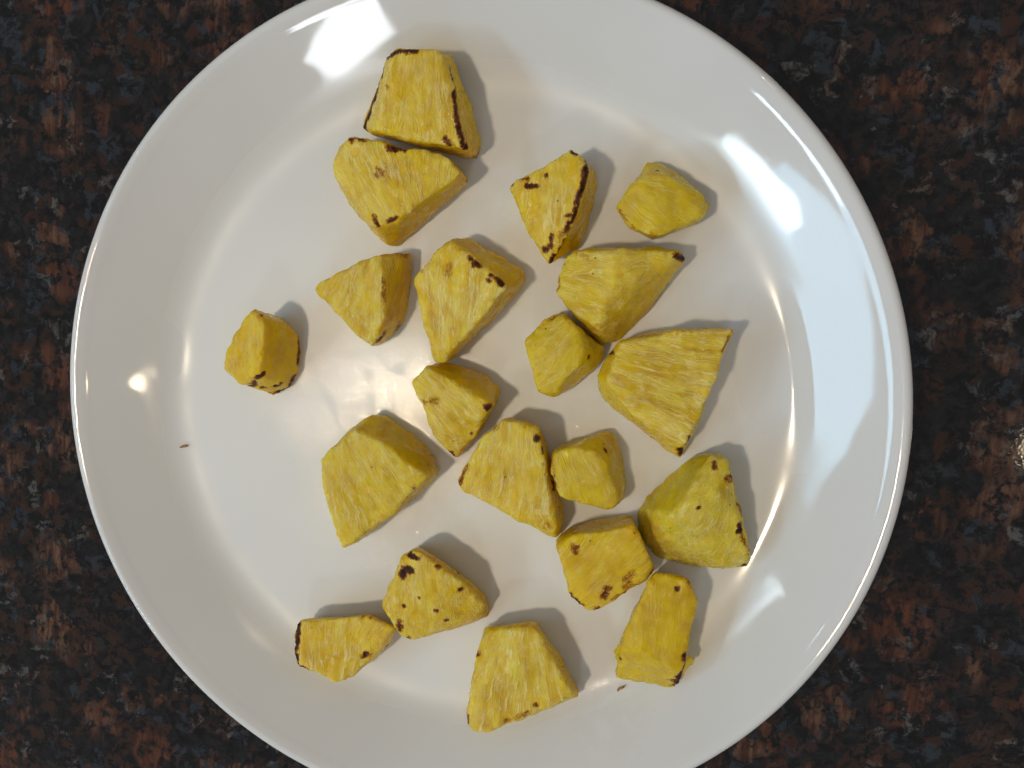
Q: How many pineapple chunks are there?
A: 20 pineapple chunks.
